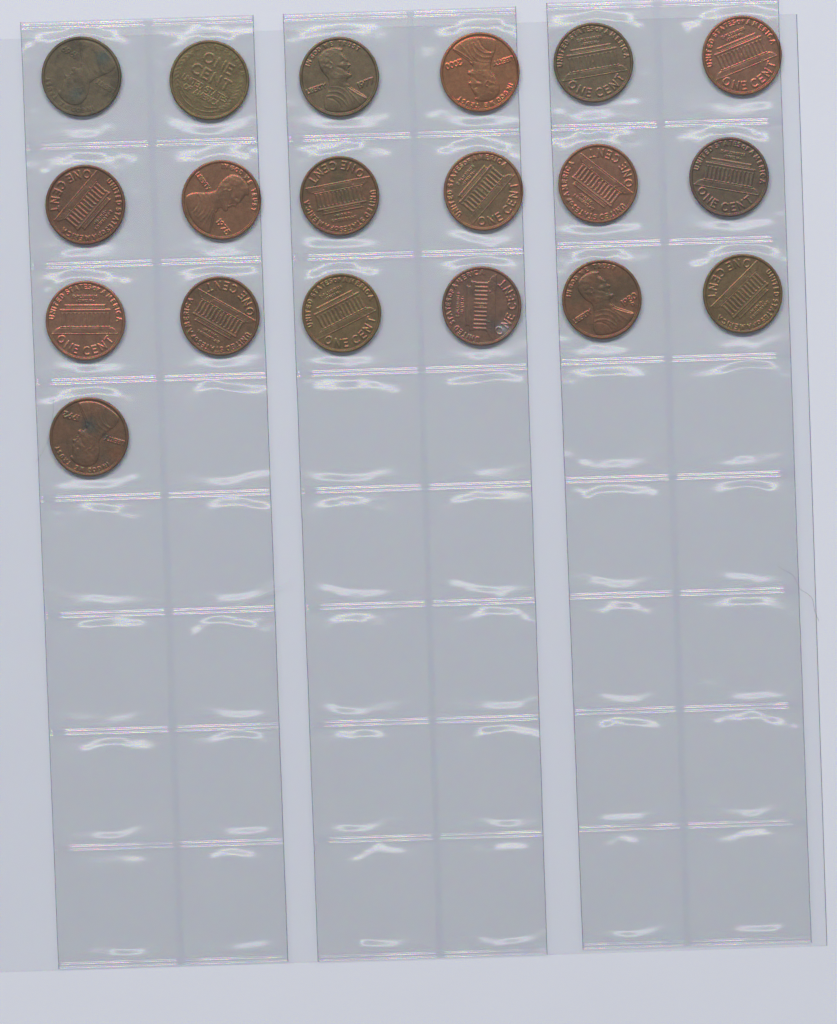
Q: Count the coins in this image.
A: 19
